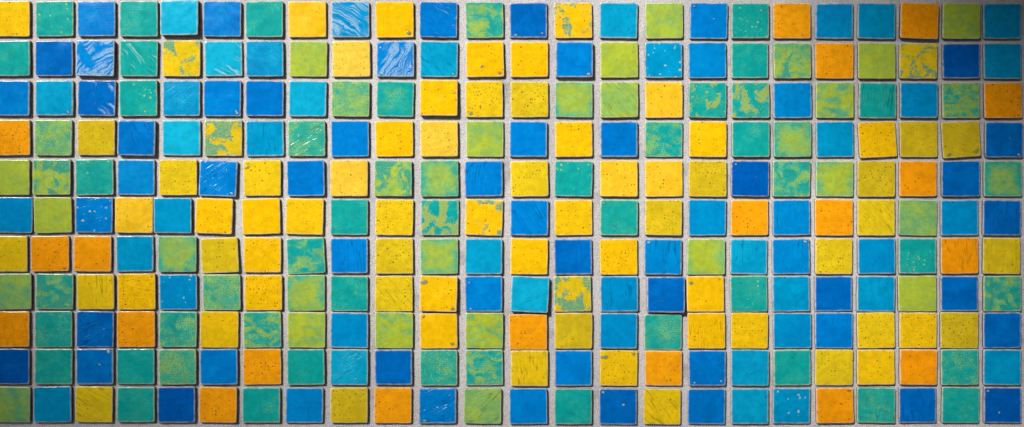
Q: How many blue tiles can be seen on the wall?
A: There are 96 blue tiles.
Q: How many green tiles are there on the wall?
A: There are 79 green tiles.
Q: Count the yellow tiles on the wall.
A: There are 69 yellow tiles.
